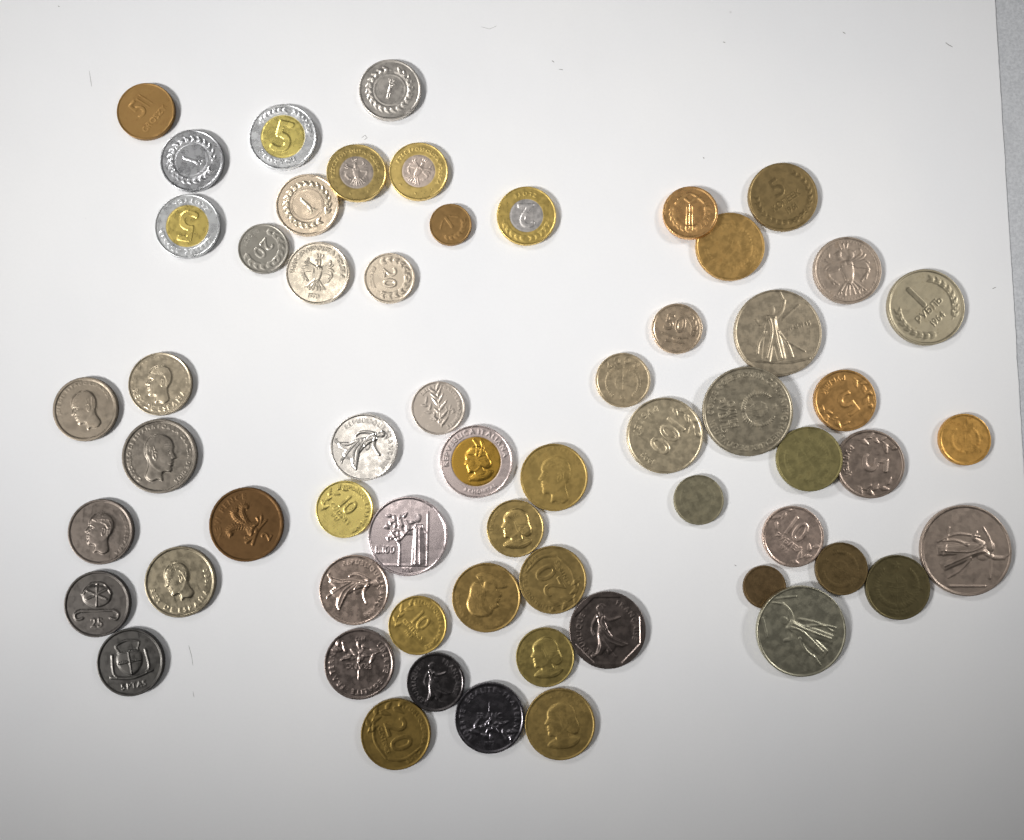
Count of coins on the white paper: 60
